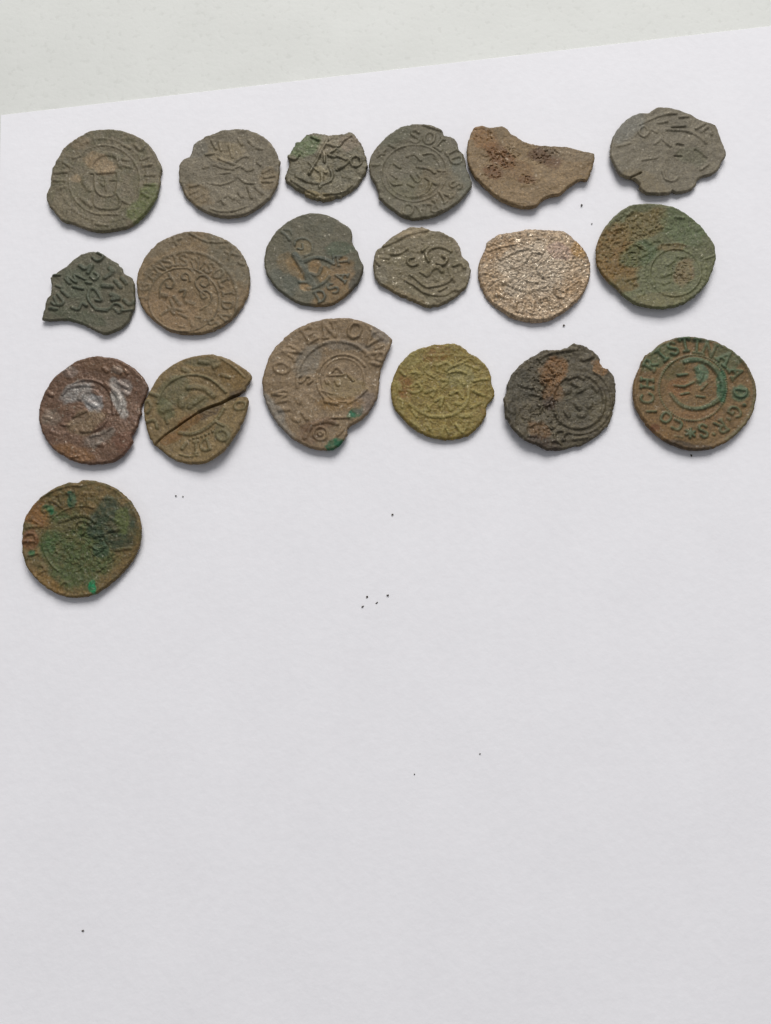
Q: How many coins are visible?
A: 19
